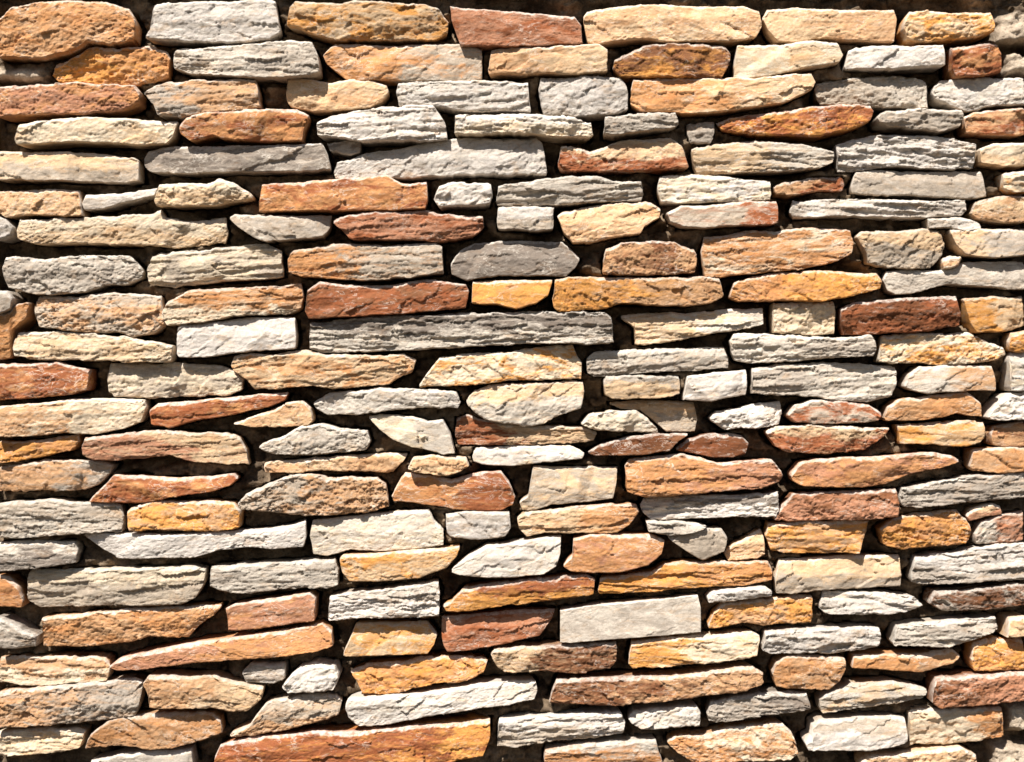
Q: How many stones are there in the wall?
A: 200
